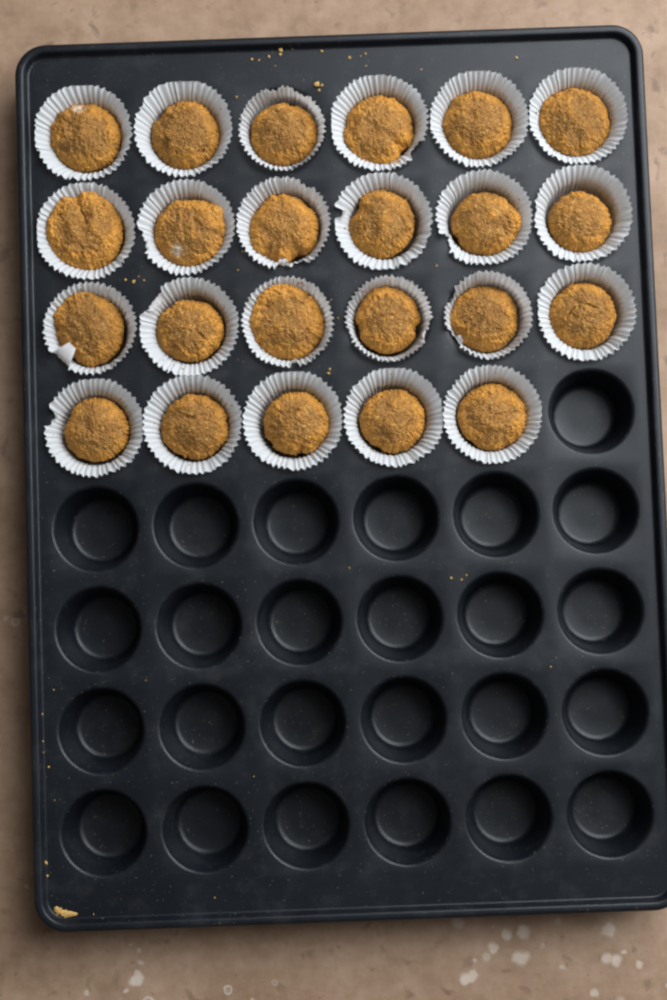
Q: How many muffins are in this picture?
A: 23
